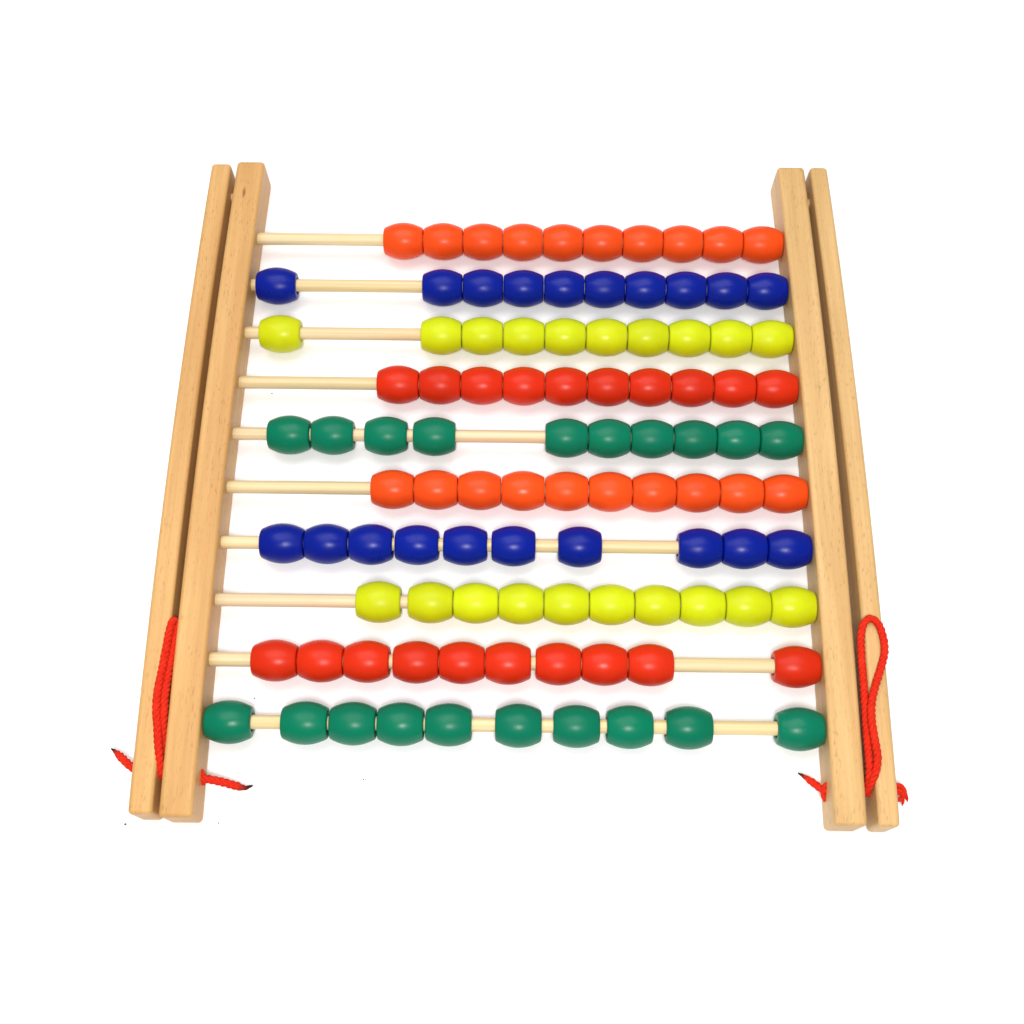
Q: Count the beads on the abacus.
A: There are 100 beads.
